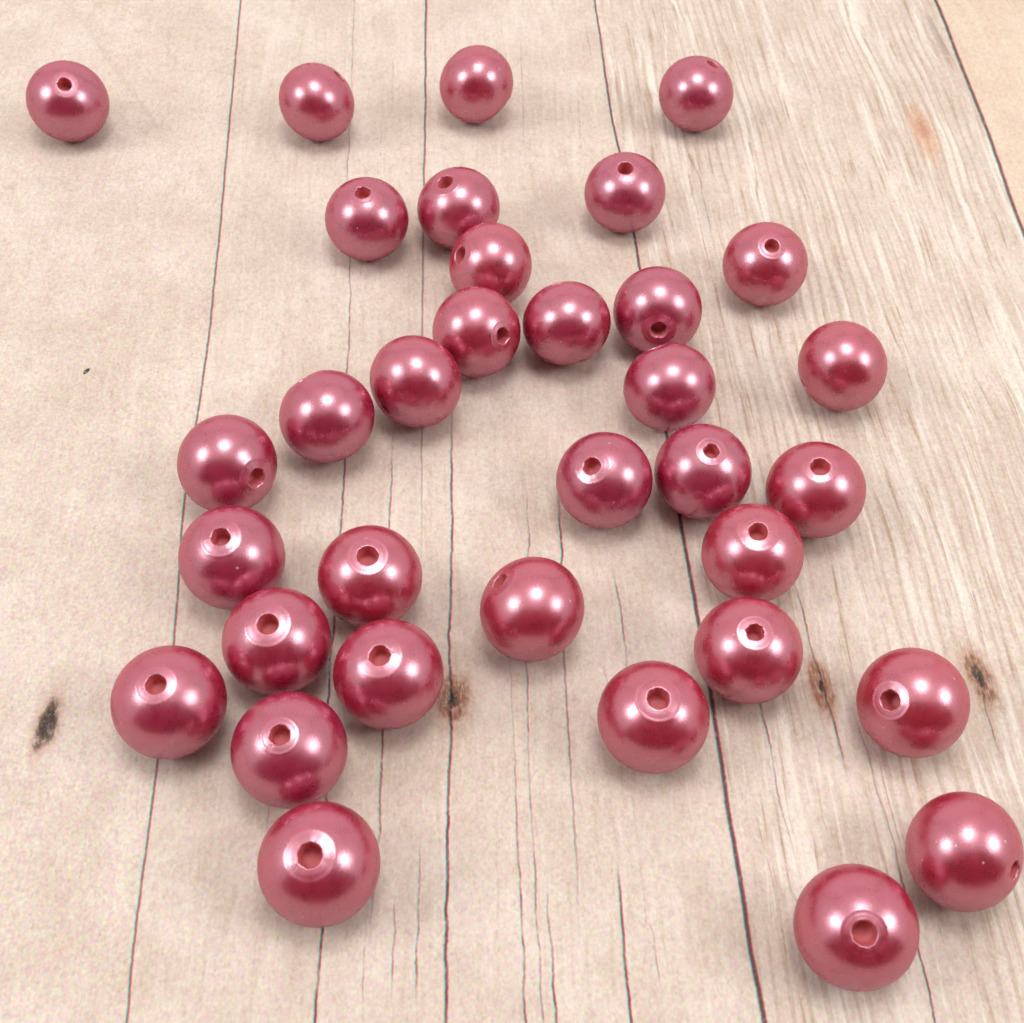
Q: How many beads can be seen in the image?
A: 34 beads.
